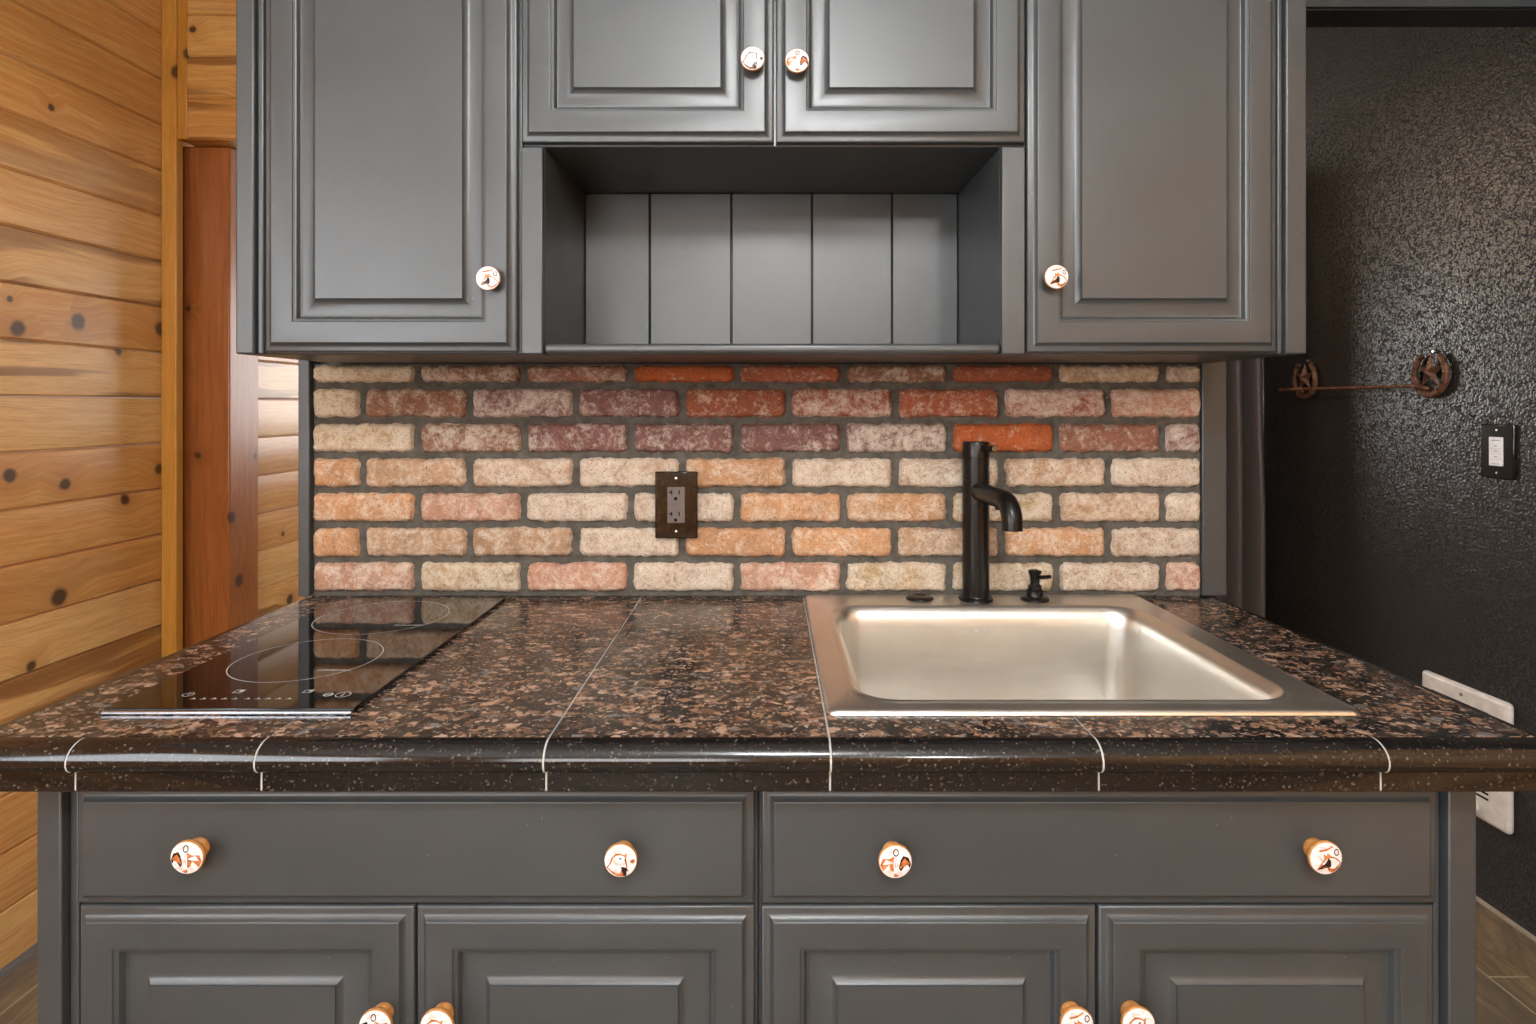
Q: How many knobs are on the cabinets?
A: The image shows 12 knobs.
